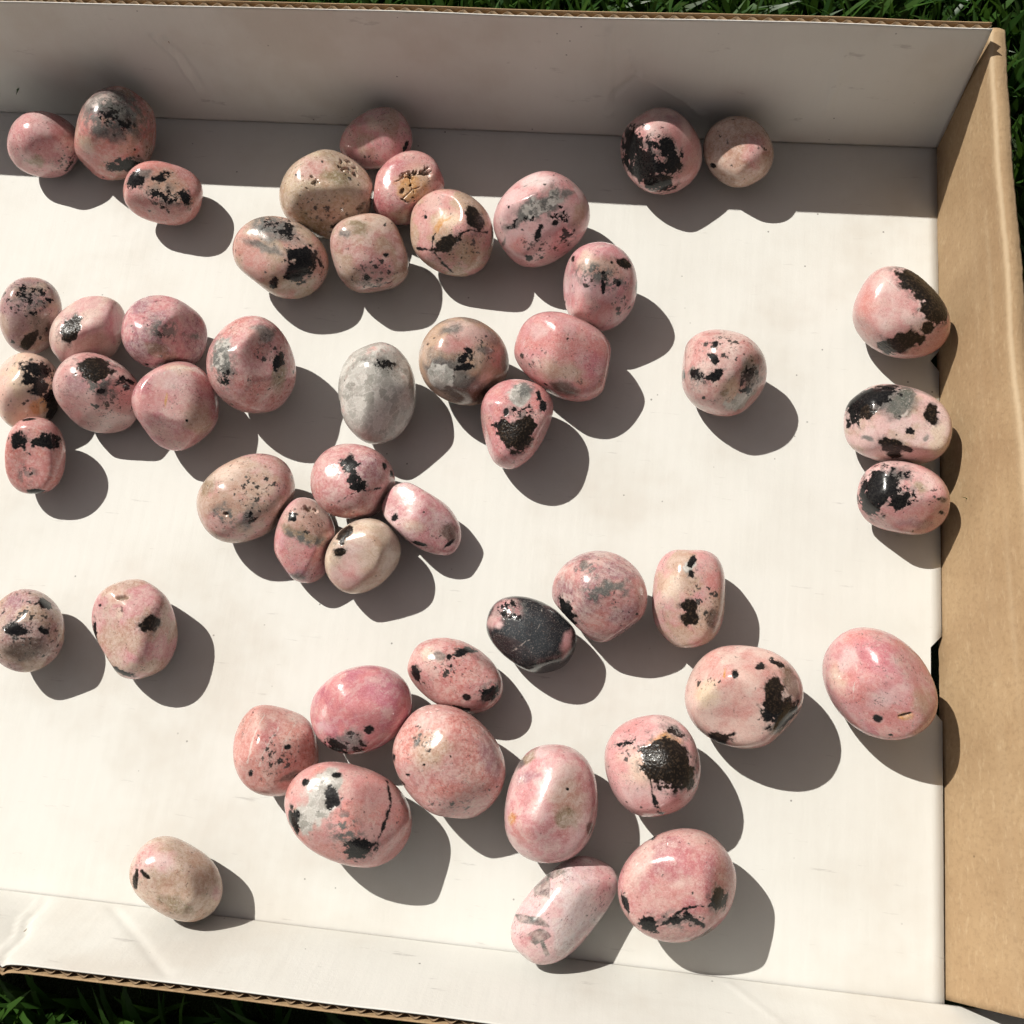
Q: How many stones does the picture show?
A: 51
